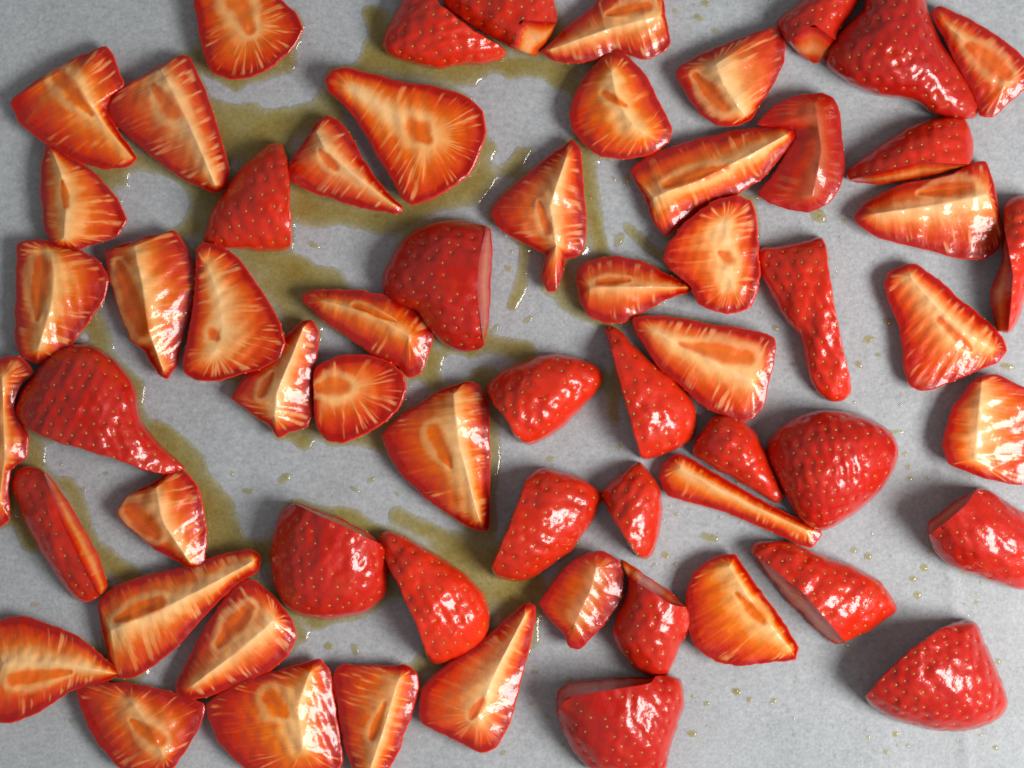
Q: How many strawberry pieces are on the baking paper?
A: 62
